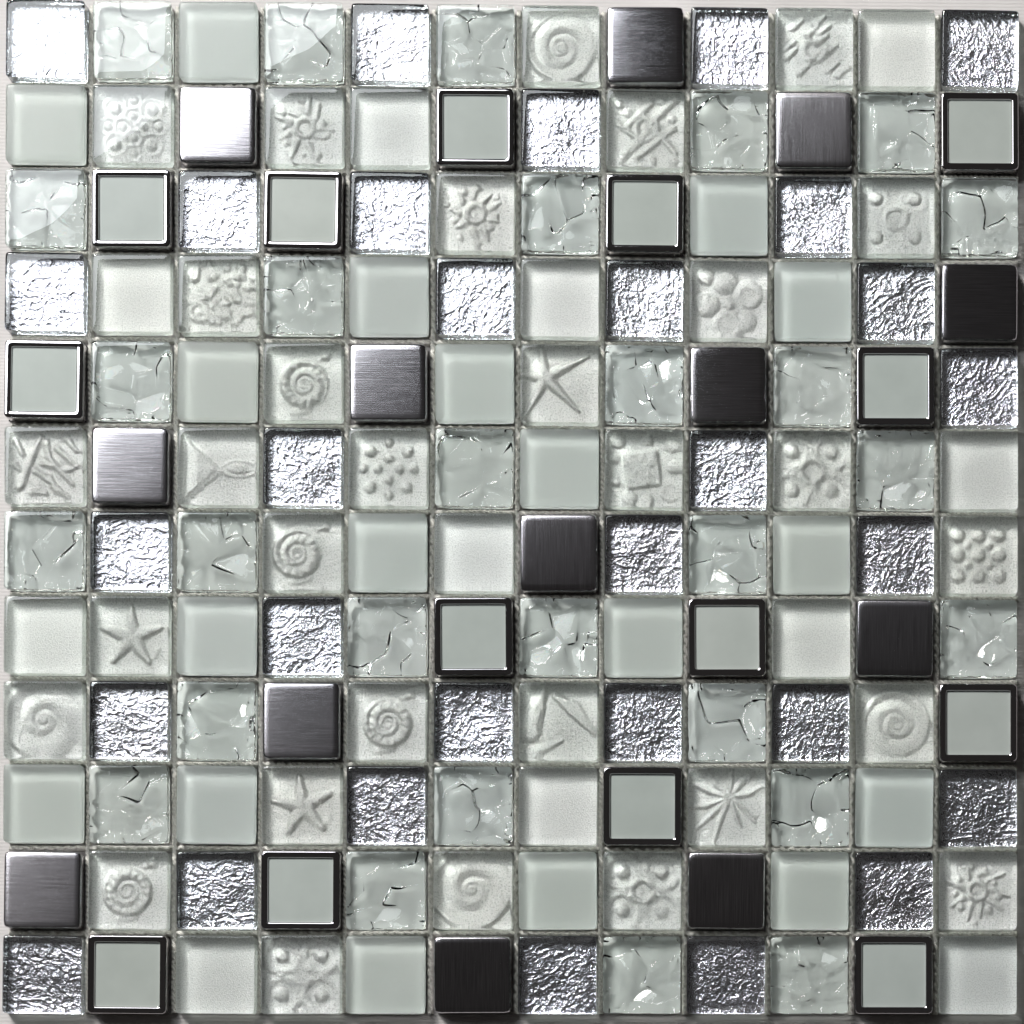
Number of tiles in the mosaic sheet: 144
